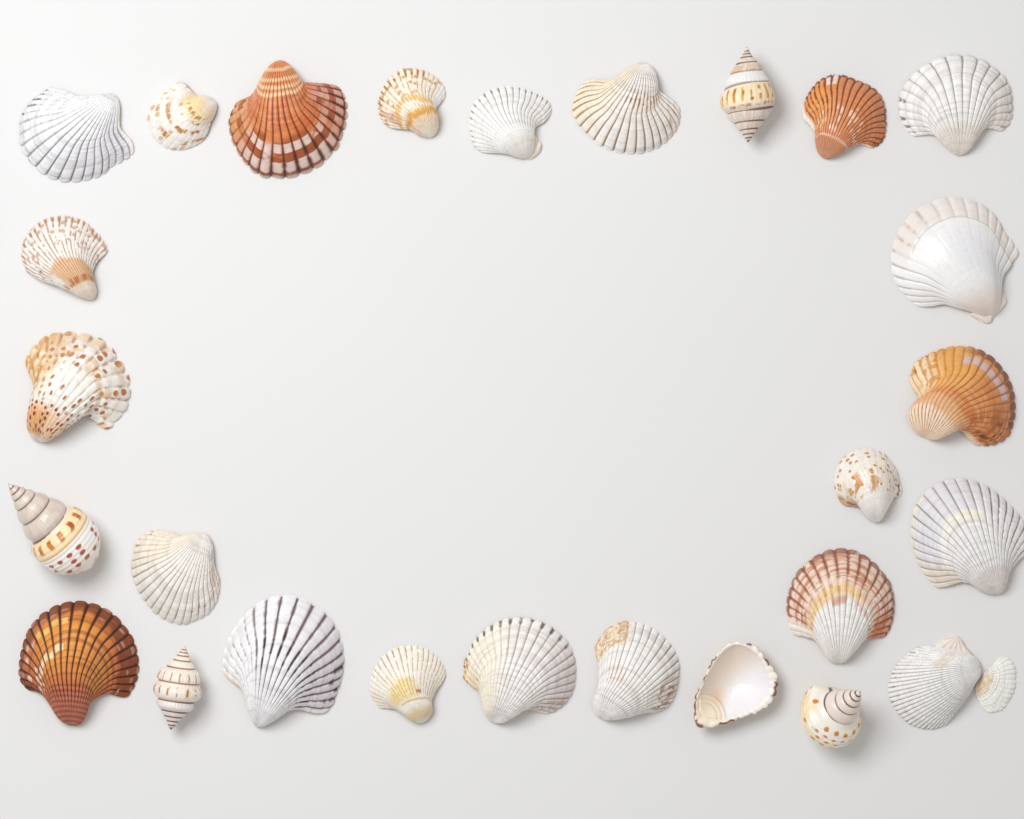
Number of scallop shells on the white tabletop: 24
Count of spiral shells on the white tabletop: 4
